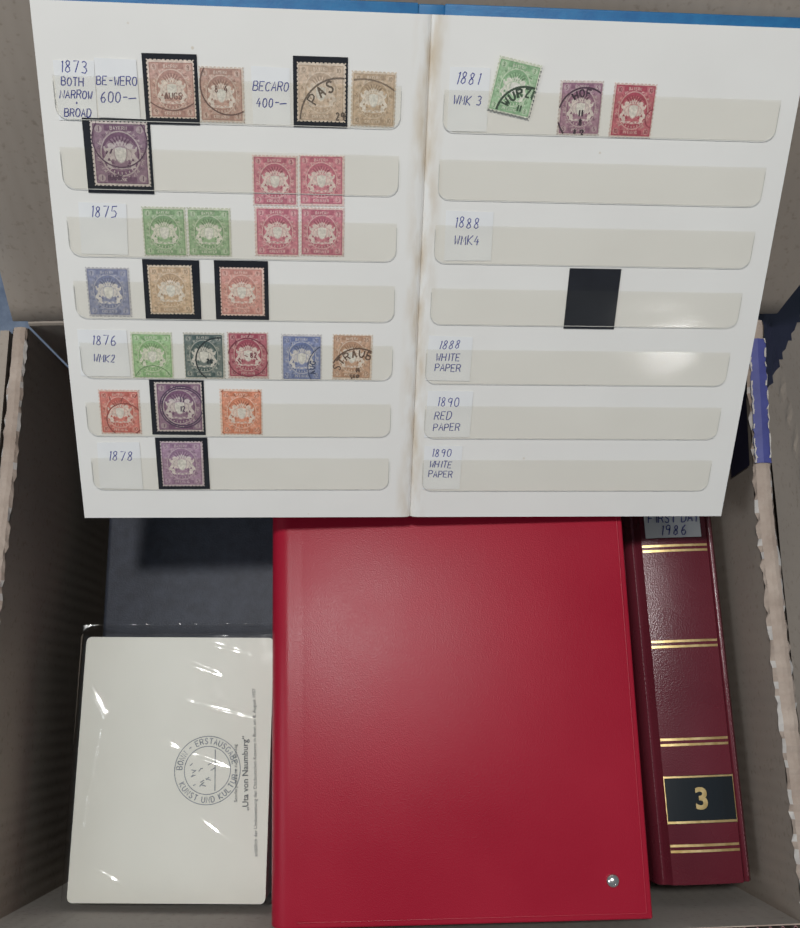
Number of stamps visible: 26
